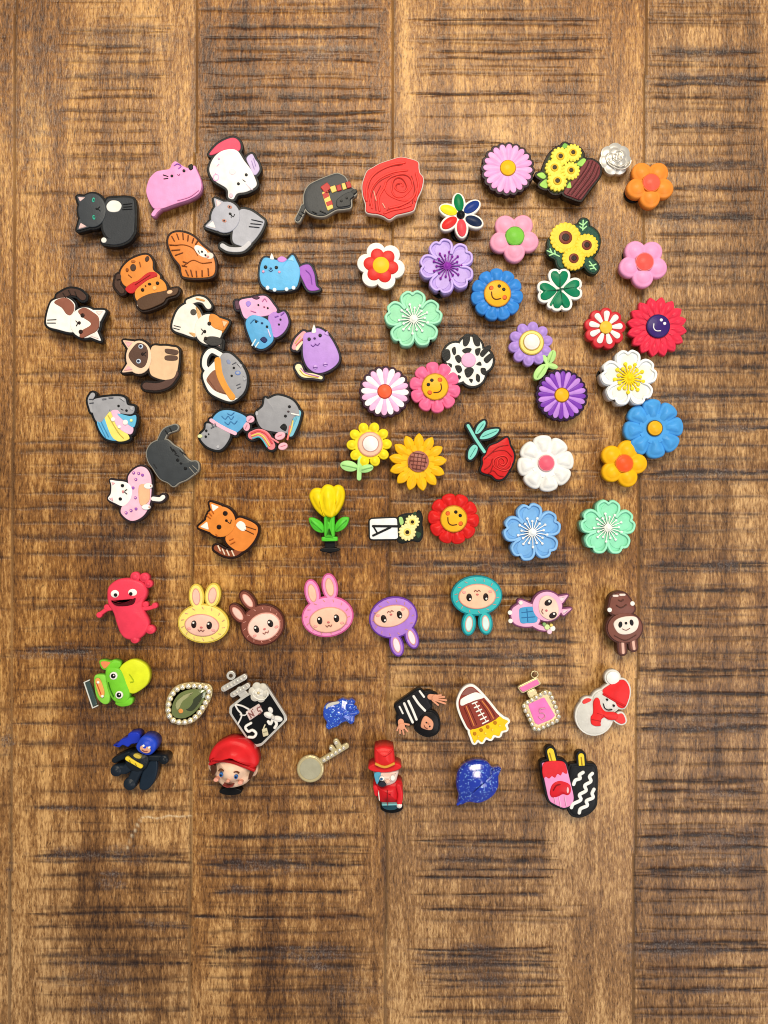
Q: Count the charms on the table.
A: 75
